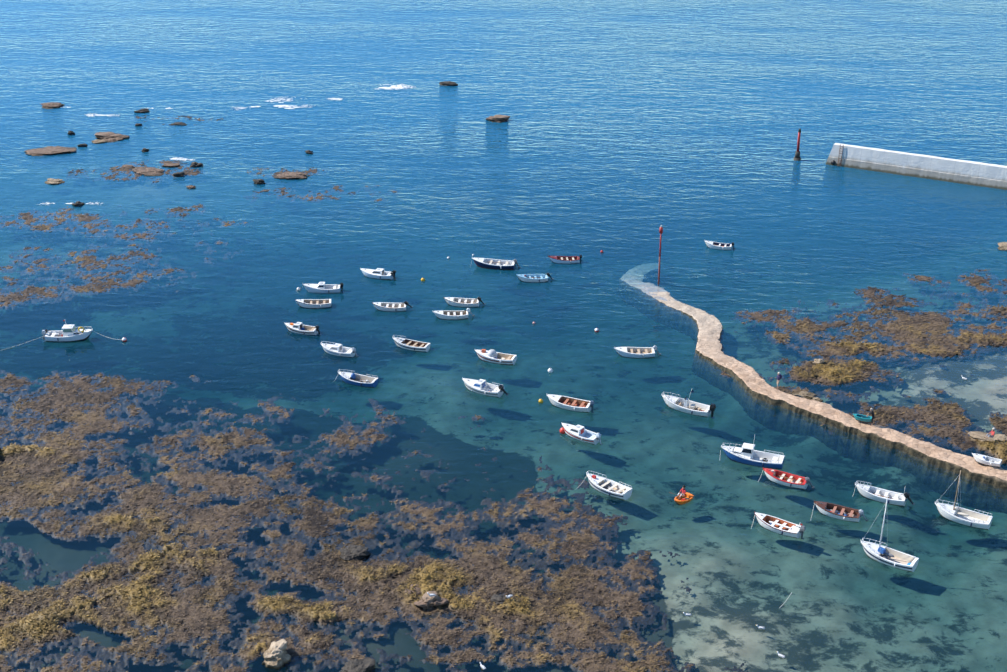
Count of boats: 32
